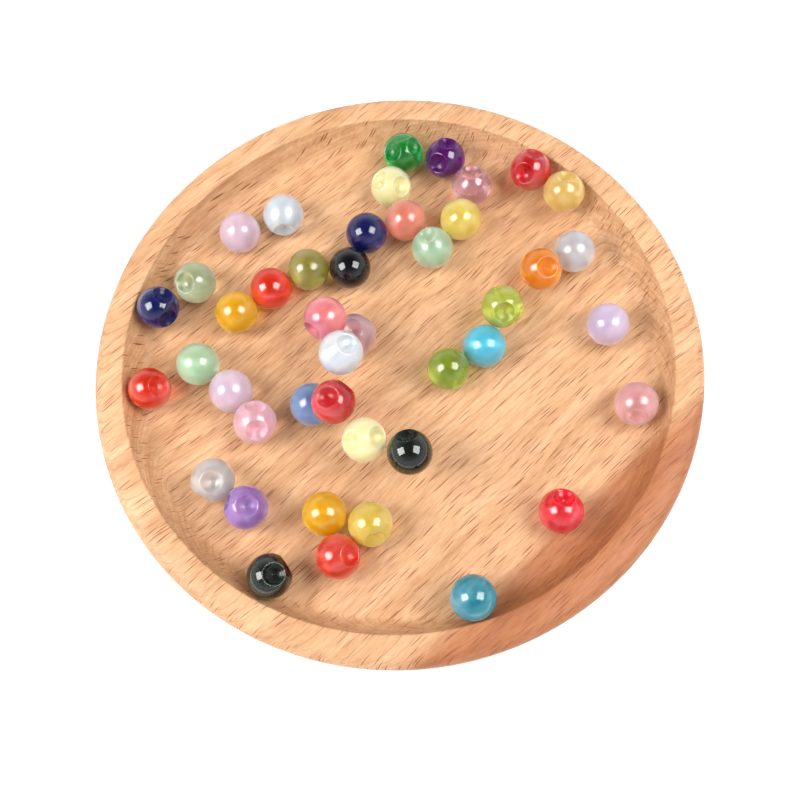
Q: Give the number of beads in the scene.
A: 44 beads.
